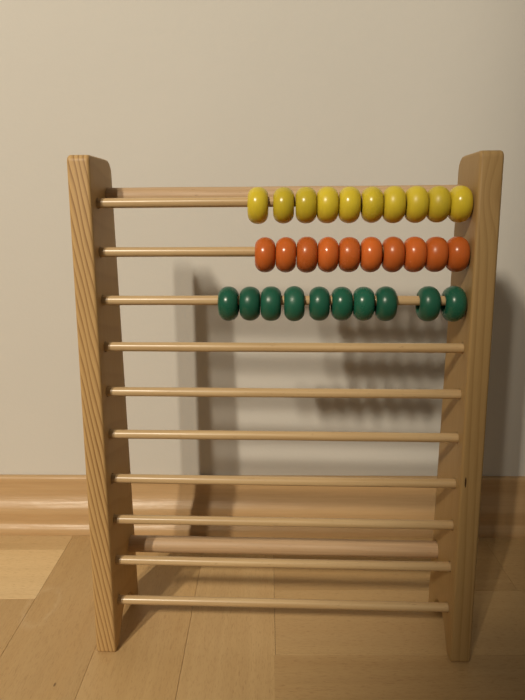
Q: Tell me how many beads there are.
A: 30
